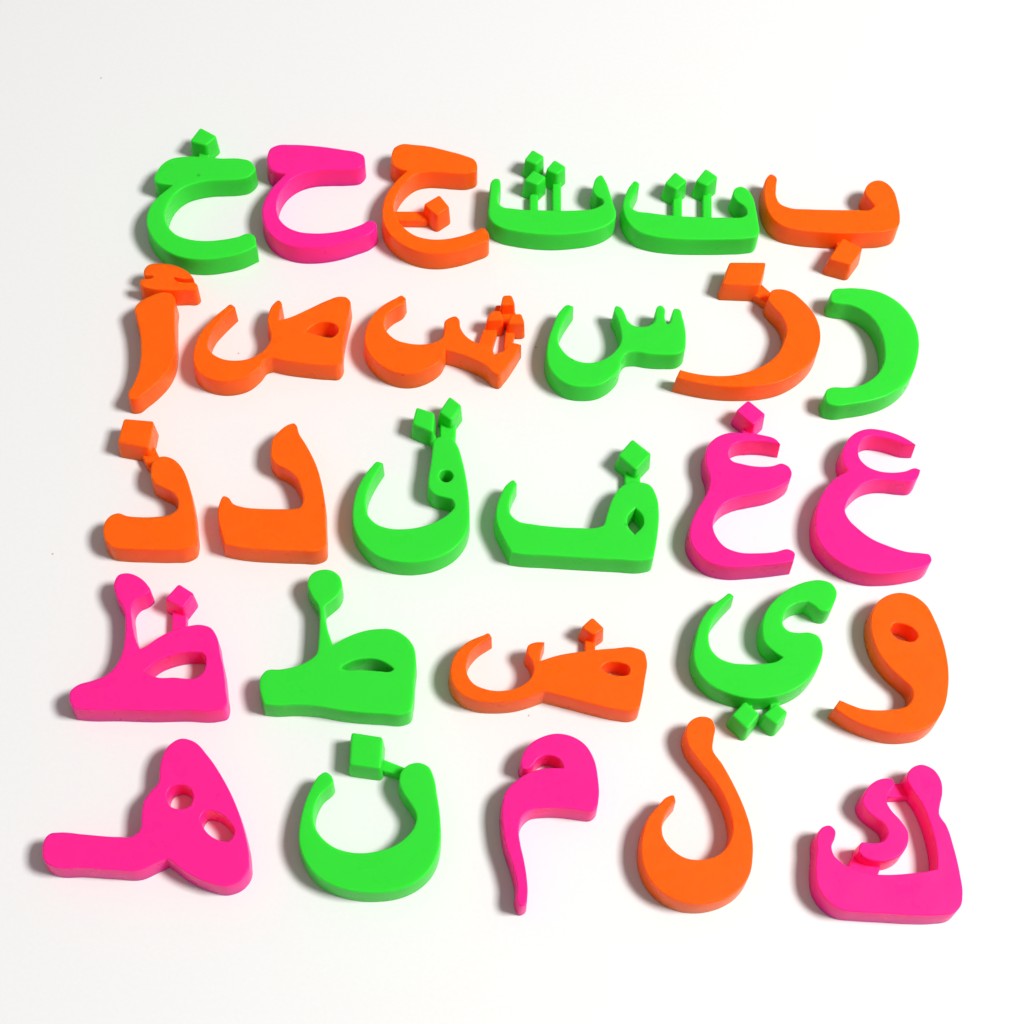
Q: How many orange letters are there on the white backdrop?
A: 11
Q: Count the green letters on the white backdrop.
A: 10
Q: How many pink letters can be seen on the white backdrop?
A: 7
